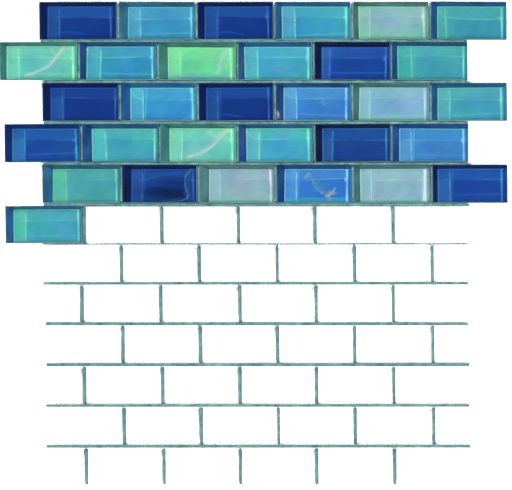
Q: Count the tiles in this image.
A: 31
